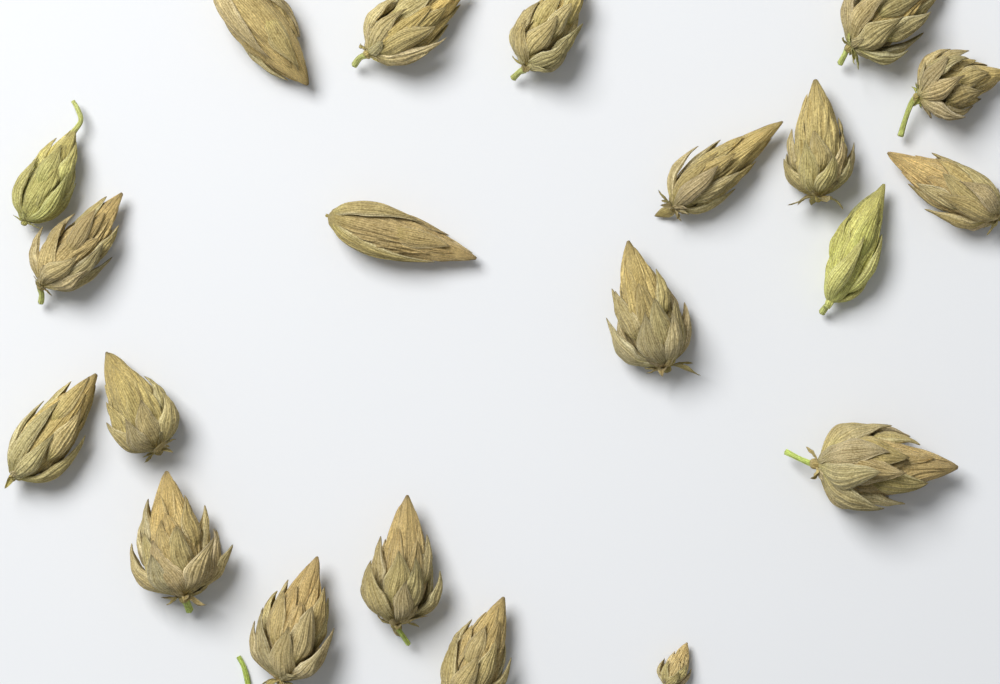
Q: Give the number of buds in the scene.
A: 21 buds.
